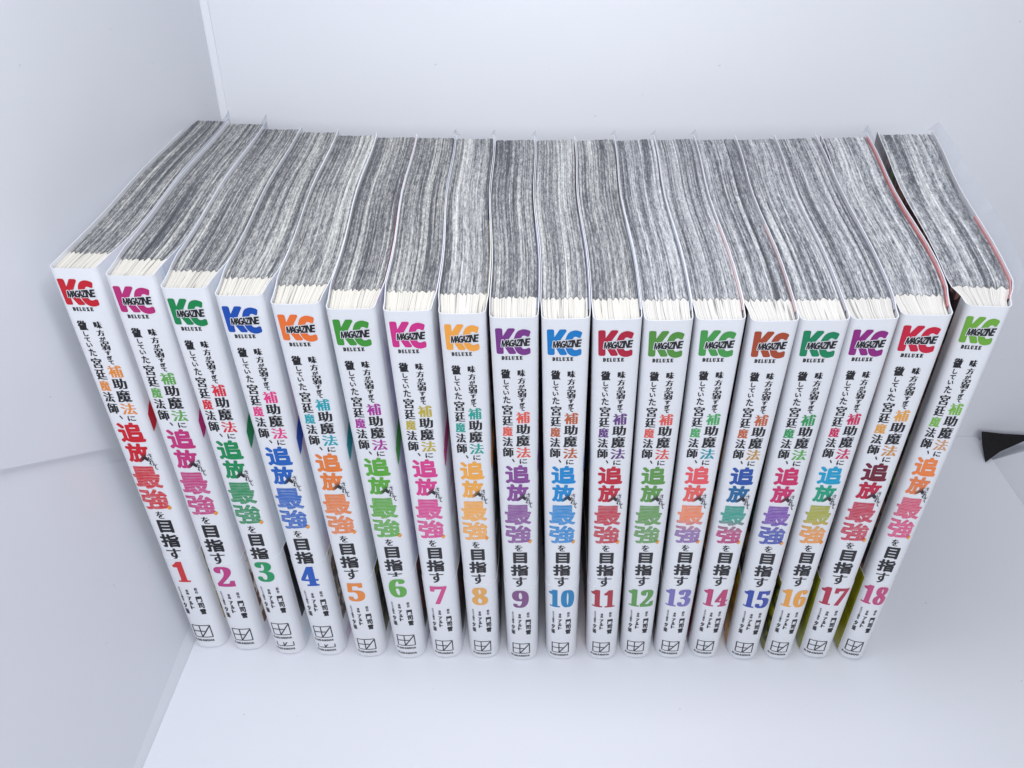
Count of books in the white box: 18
